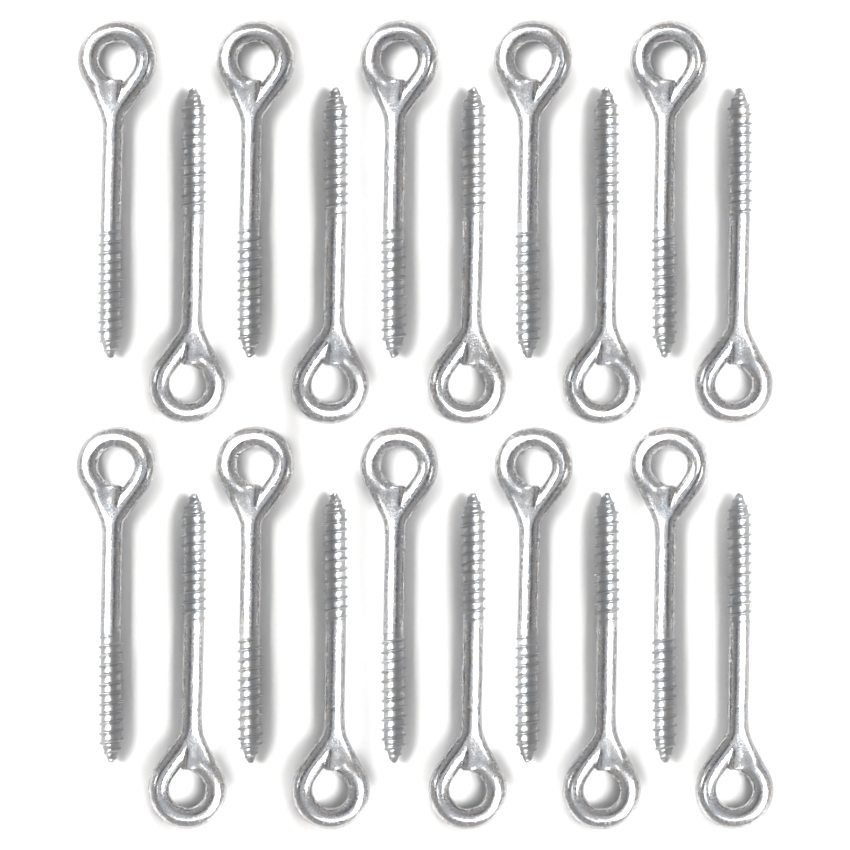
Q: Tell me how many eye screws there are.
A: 20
